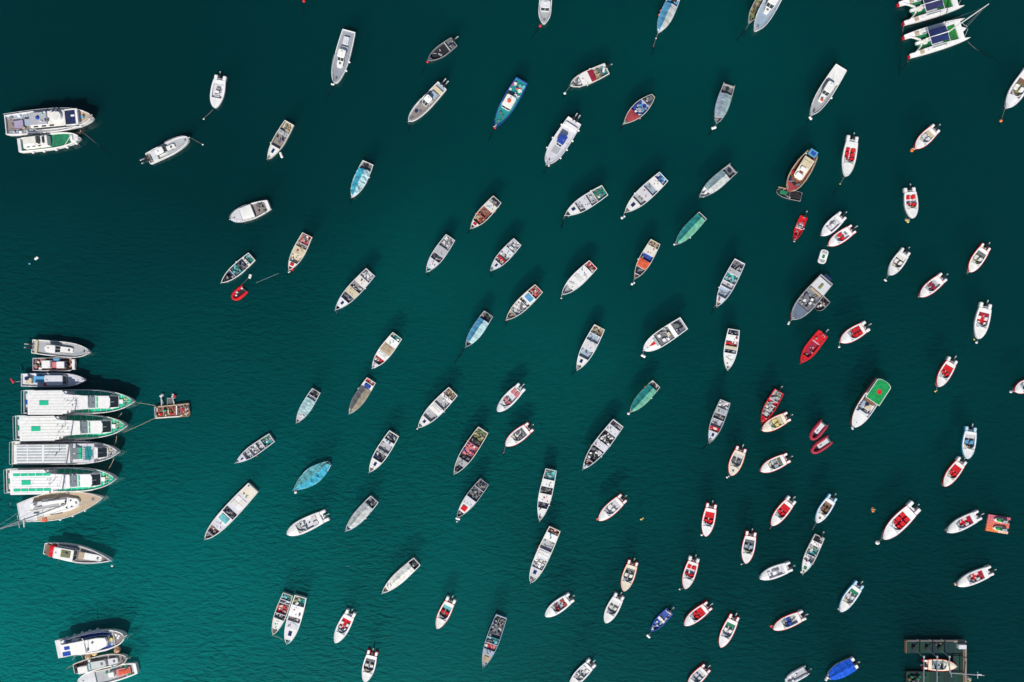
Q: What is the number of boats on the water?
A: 131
